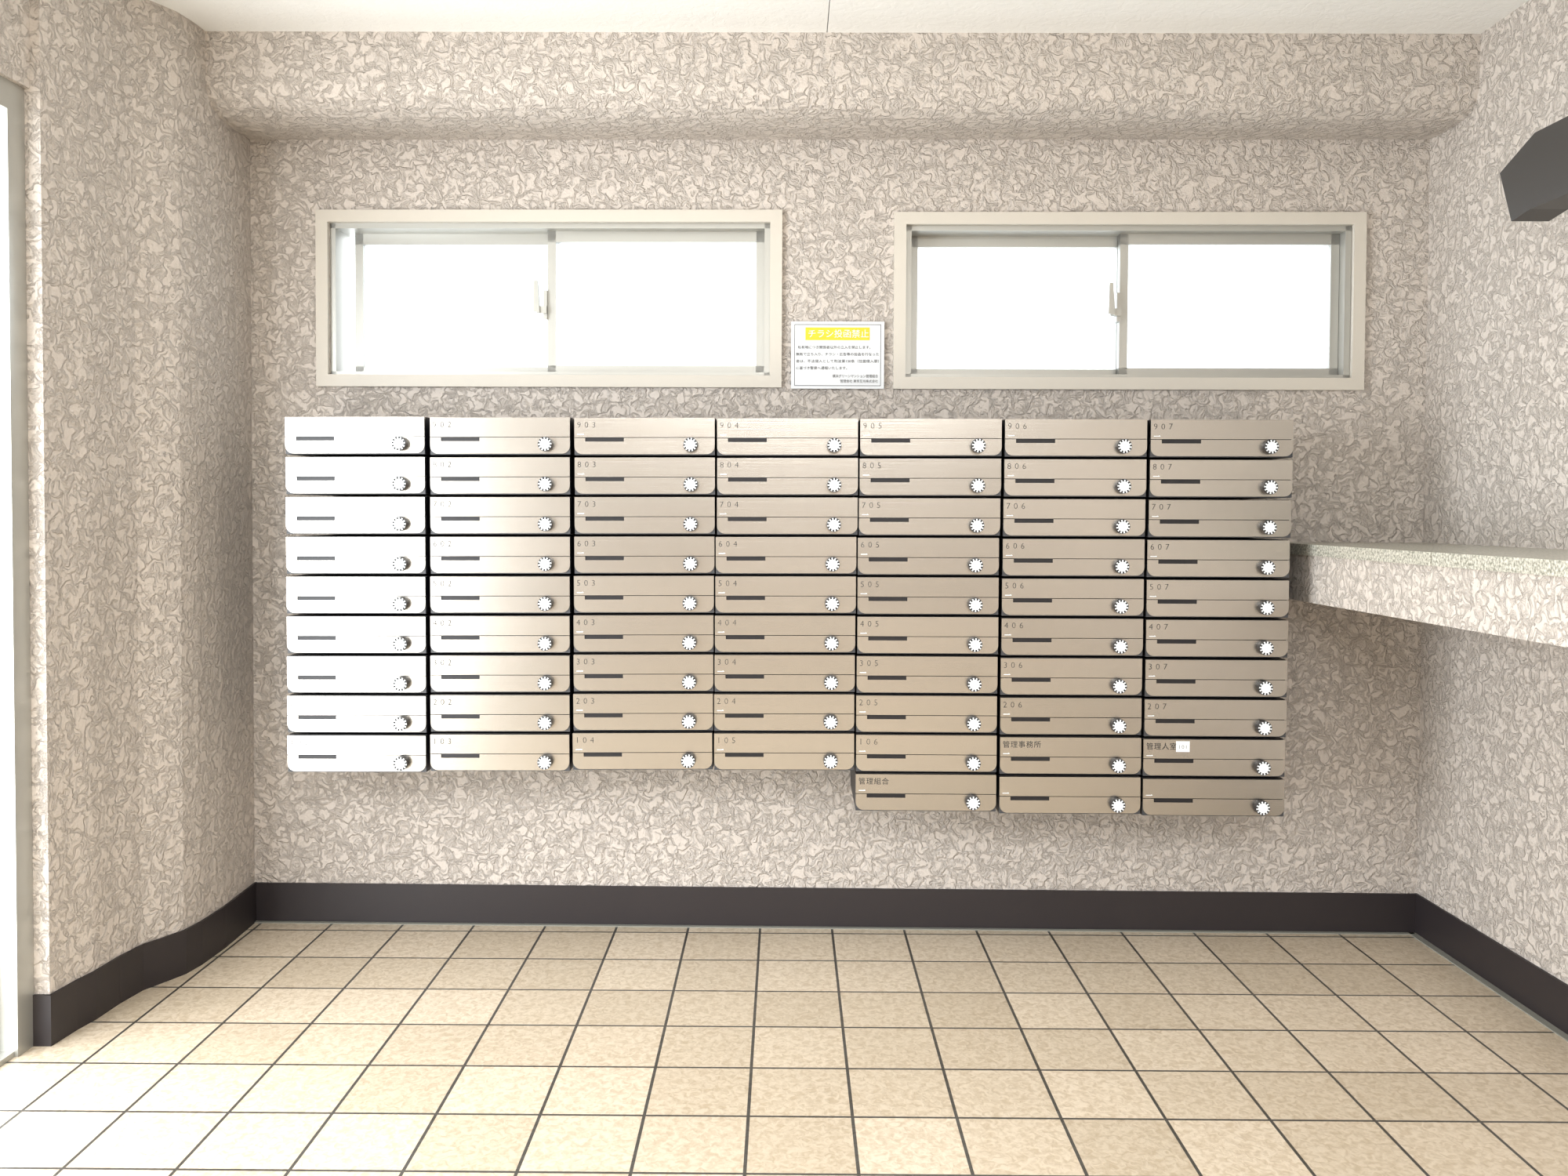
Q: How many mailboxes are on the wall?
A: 66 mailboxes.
